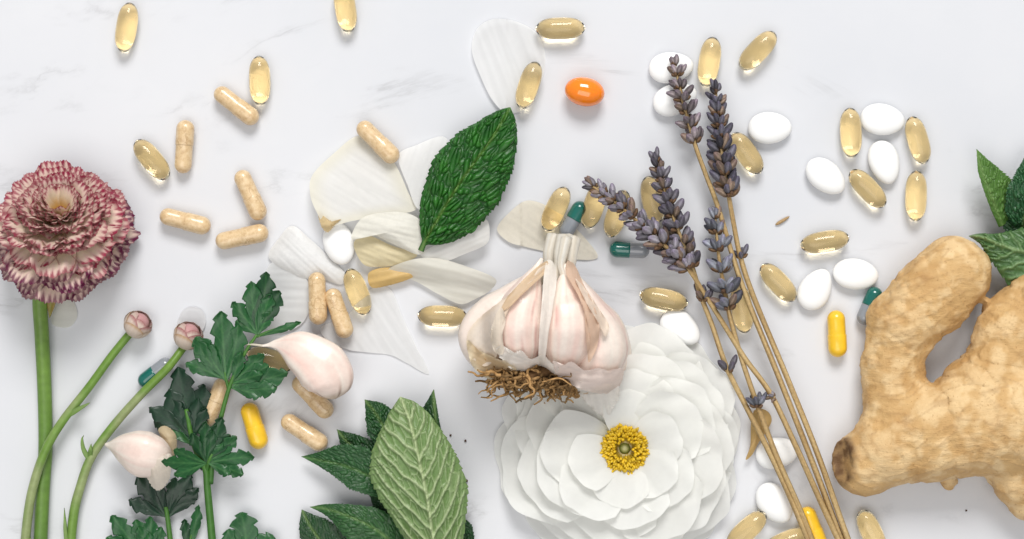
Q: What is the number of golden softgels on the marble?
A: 27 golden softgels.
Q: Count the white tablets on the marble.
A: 12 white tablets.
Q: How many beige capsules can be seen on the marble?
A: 11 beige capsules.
